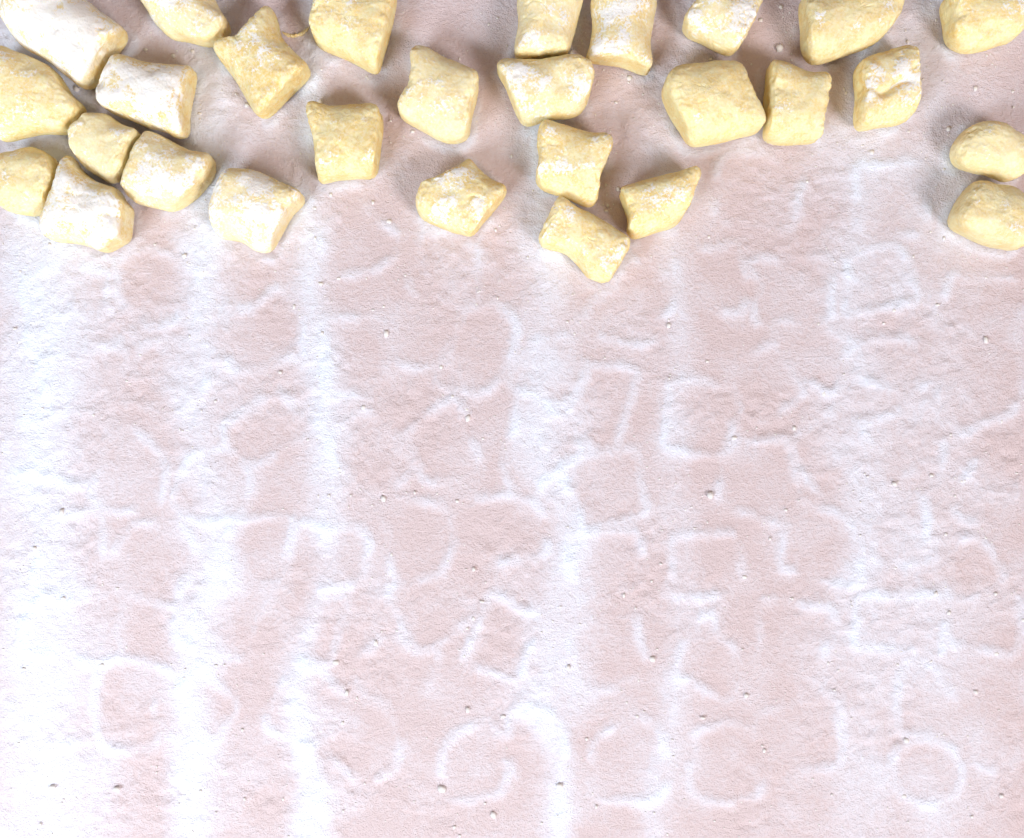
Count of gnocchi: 28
